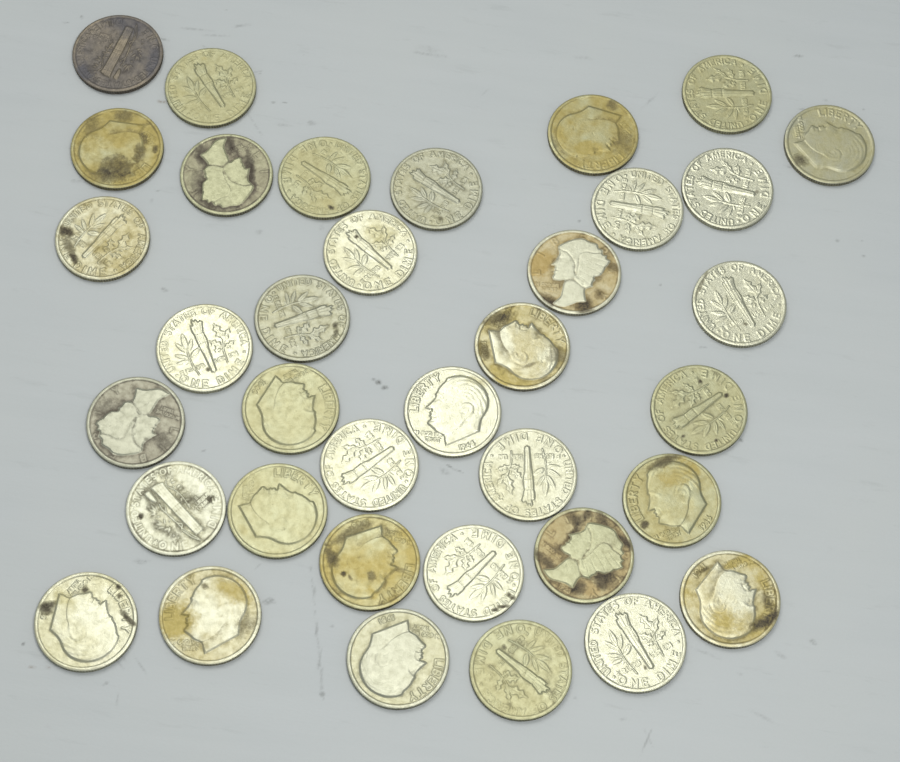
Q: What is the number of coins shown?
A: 36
